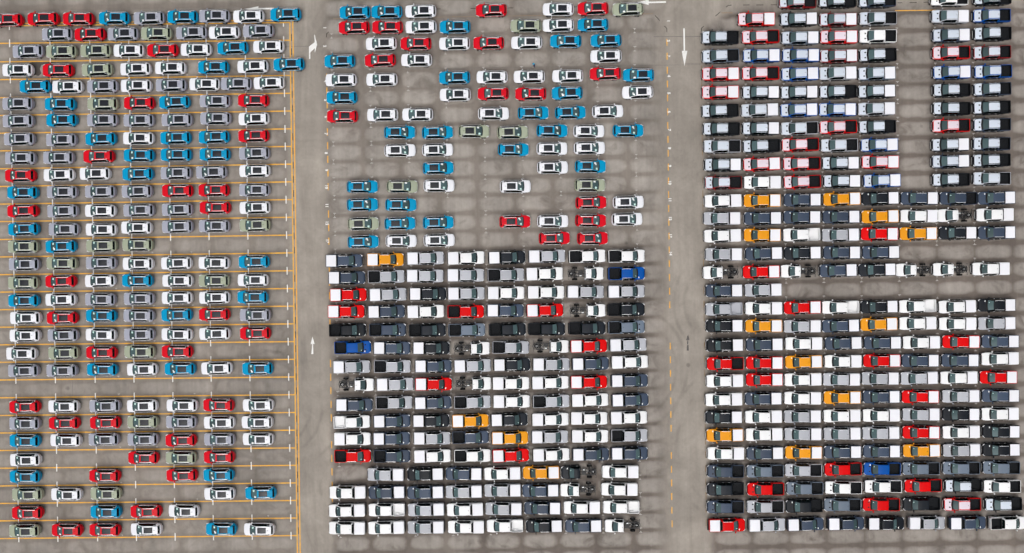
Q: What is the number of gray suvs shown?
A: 50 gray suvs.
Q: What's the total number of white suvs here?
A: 86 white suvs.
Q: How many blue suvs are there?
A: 61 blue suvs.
